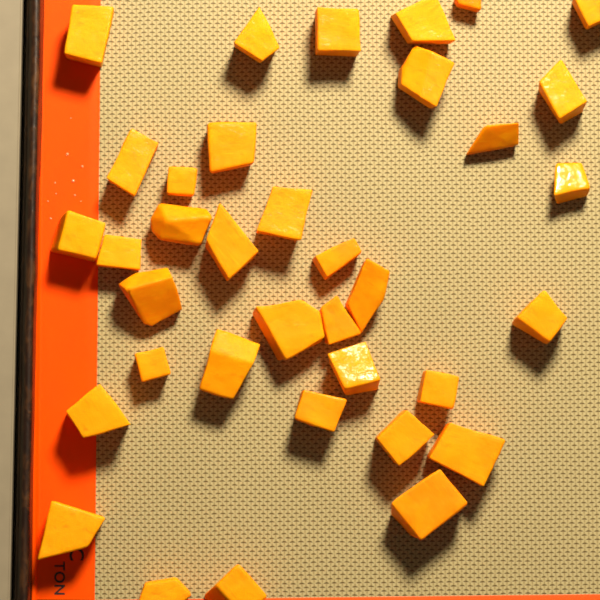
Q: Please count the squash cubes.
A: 36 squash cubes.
